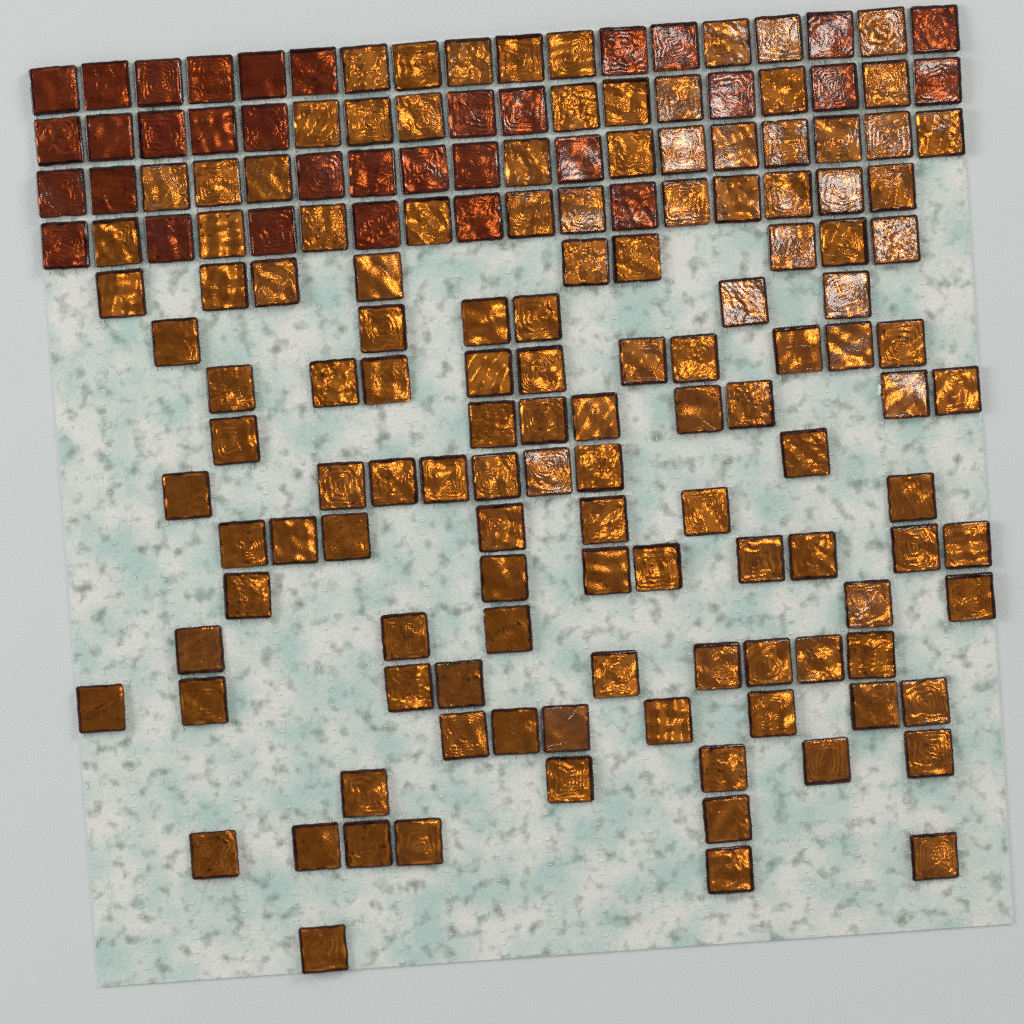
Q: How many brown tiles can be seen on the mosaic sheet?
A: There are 33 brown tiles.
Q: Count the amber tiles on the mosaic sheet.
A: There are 128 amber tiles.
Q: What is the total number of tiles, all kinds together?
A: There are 161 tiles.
